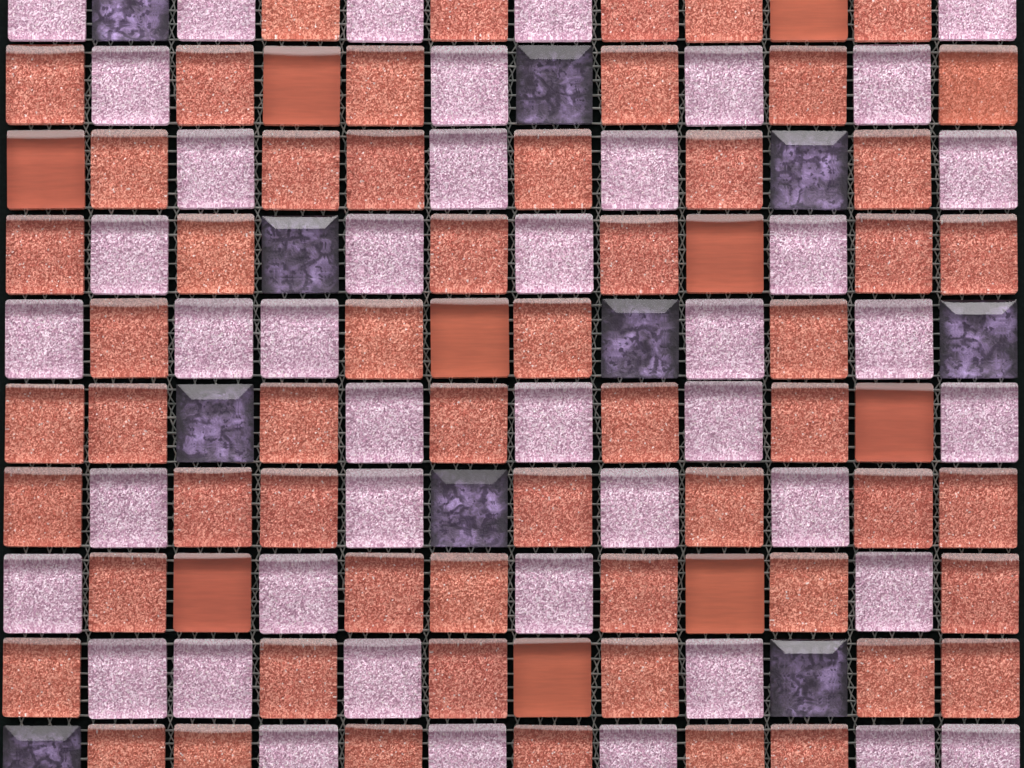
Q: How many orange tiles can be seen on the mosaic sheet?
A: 67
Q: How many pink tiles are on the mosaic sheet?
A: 43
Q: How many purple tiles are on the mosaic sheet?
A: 10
